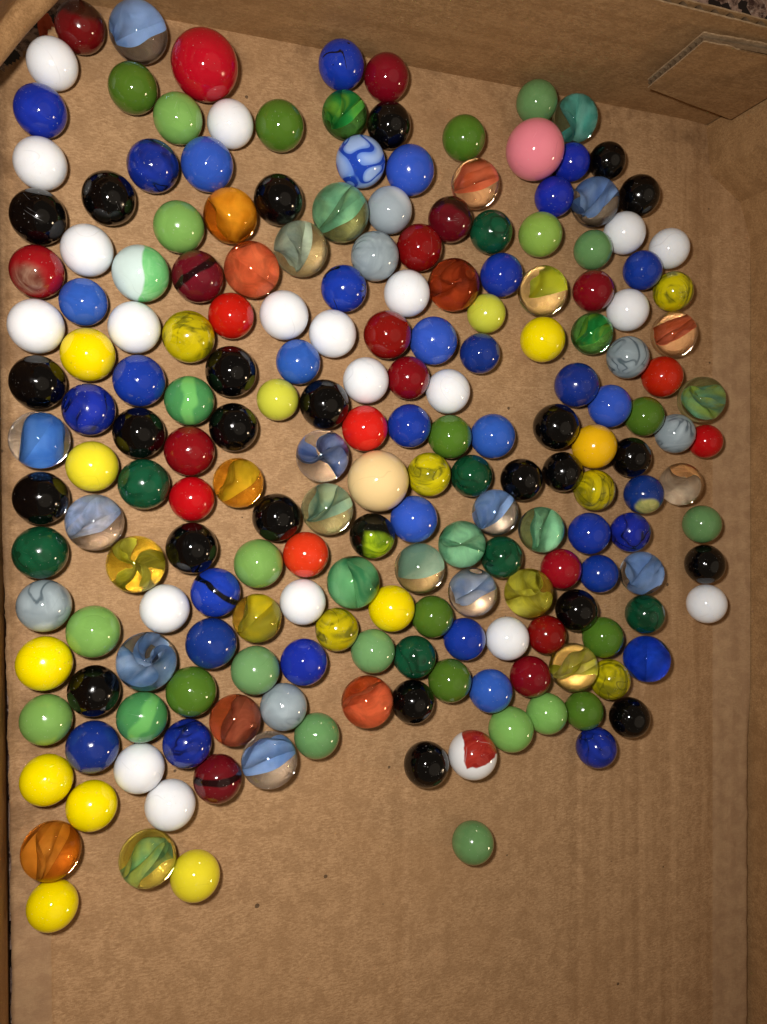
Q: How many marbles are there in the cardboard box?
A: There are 200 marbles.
